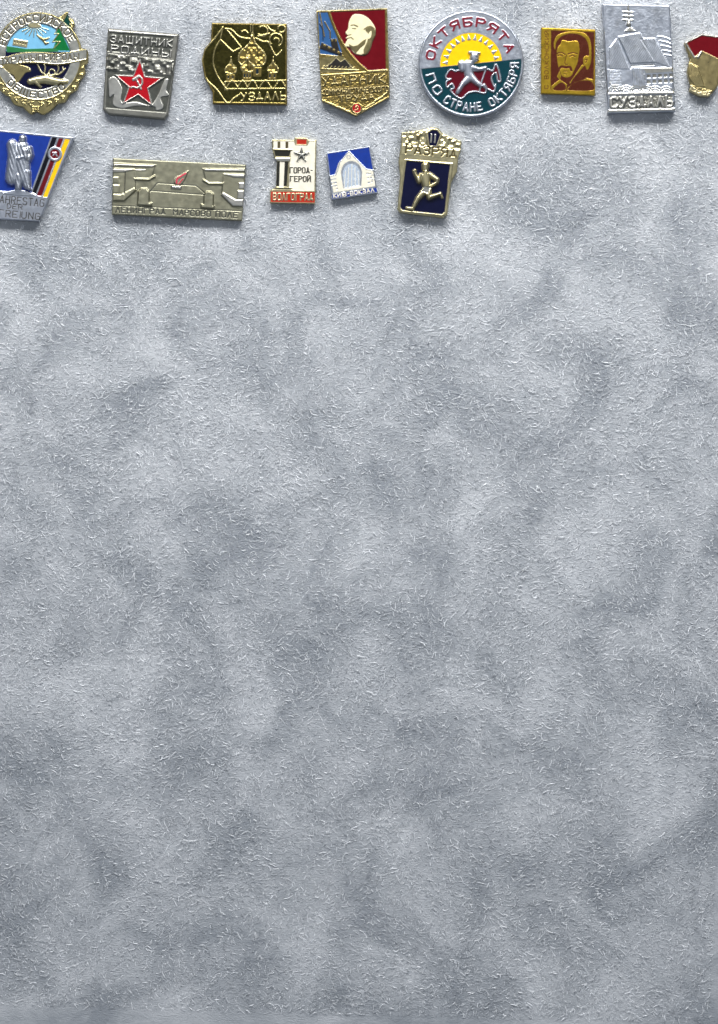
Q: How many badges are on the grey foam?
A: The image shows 13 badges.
